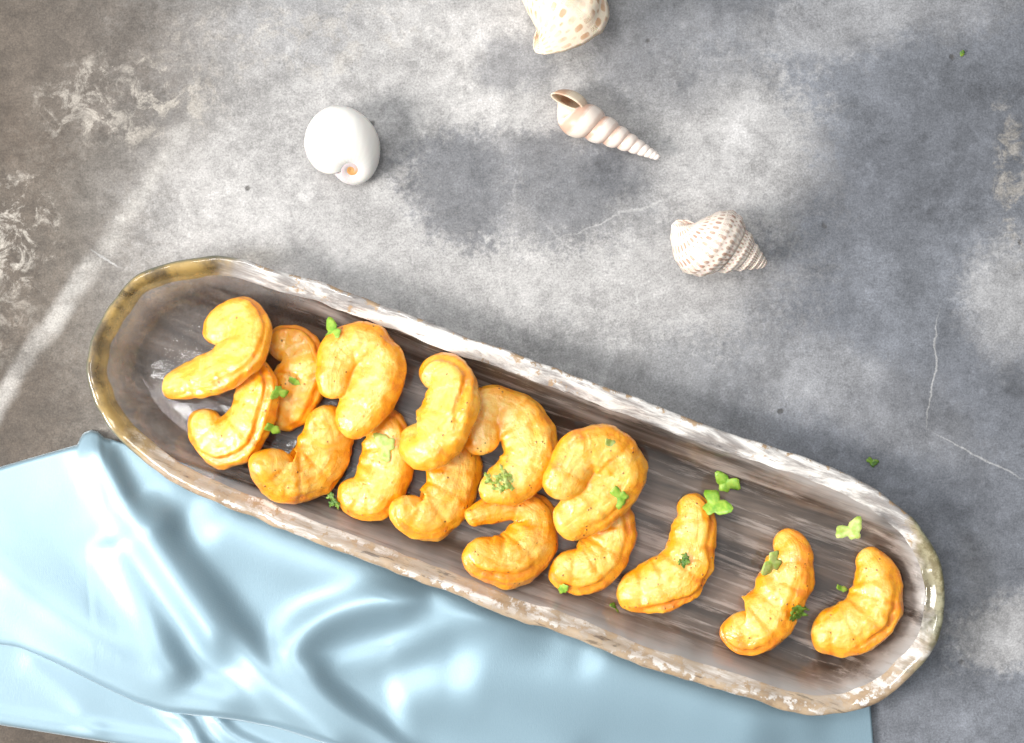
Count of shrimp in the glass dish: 15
